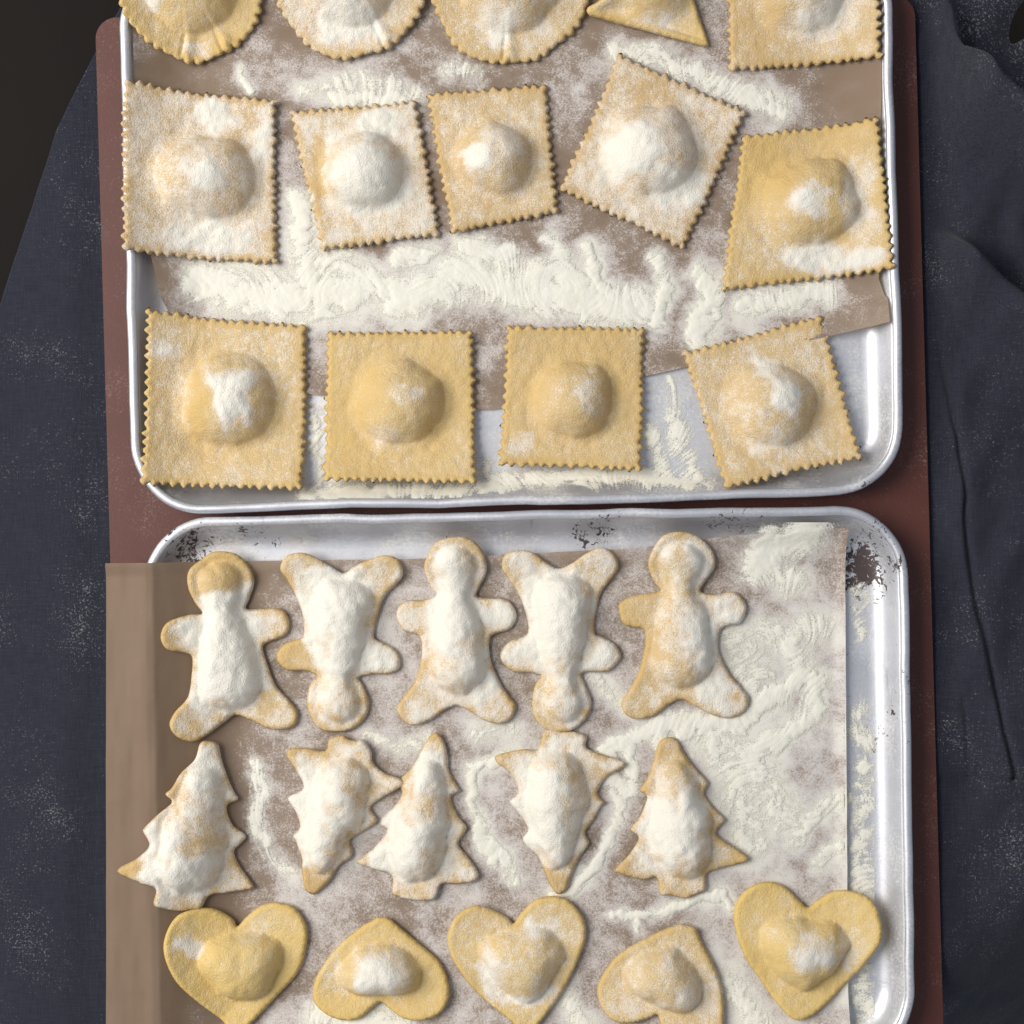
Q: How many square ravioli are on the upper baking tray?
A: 10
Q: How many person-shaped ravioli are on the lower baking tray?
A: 5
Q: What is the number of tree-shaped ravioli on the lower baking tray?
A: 5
